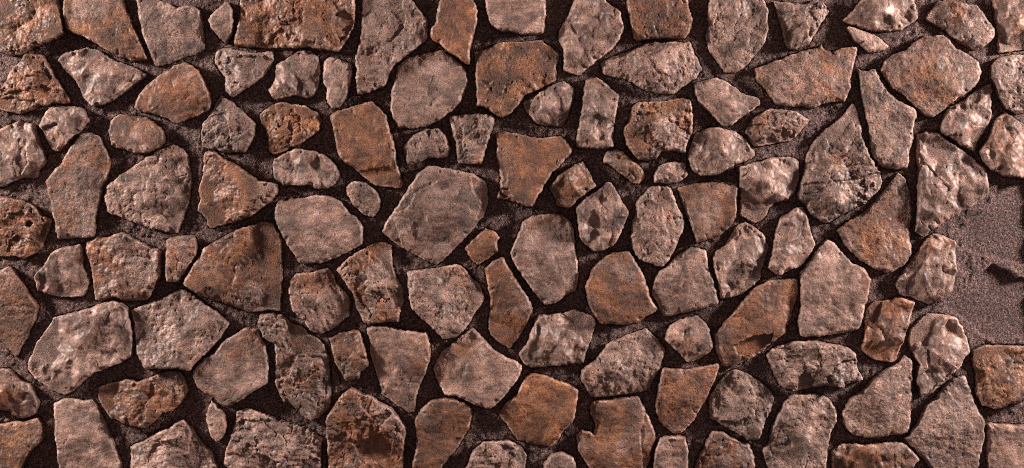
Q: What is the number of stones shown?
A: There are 118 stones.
